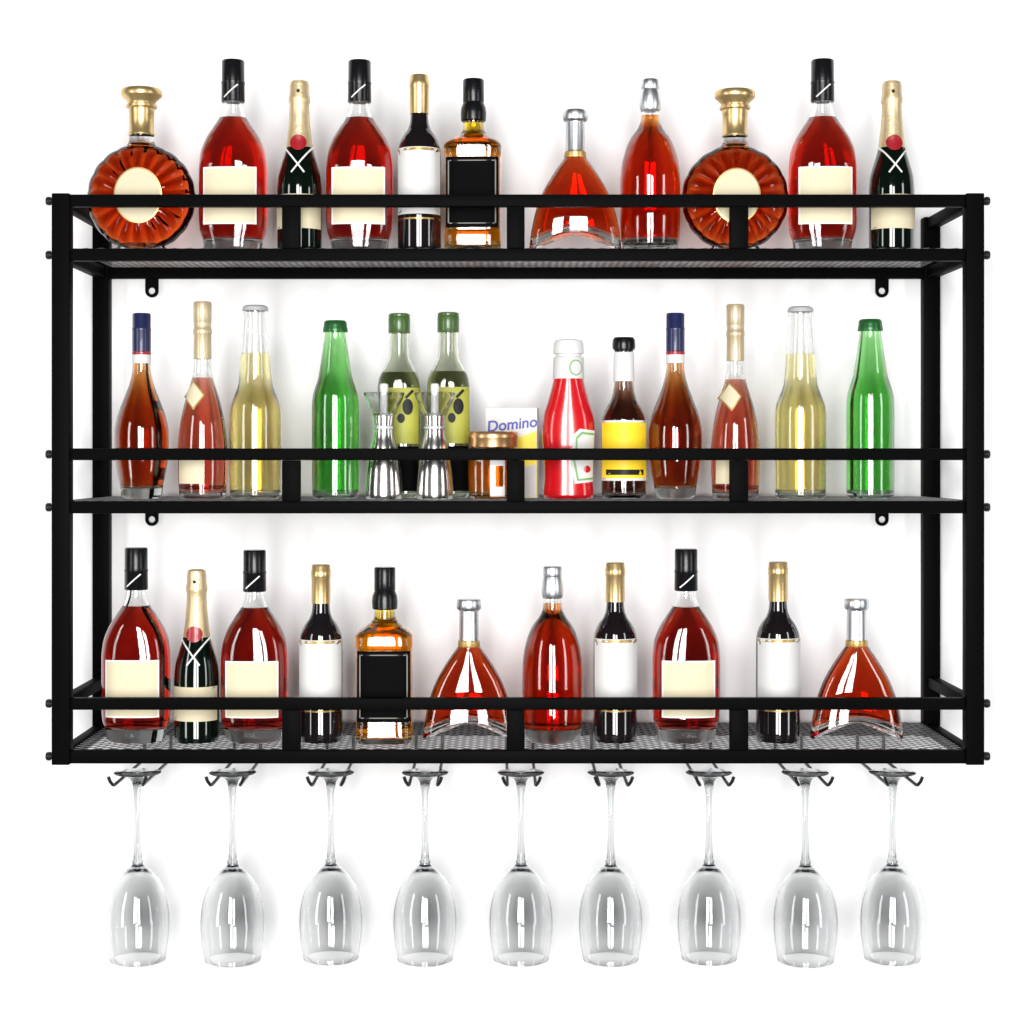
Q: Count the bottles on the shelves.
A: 34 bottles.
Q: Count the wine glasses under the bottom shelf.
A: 9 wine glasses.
